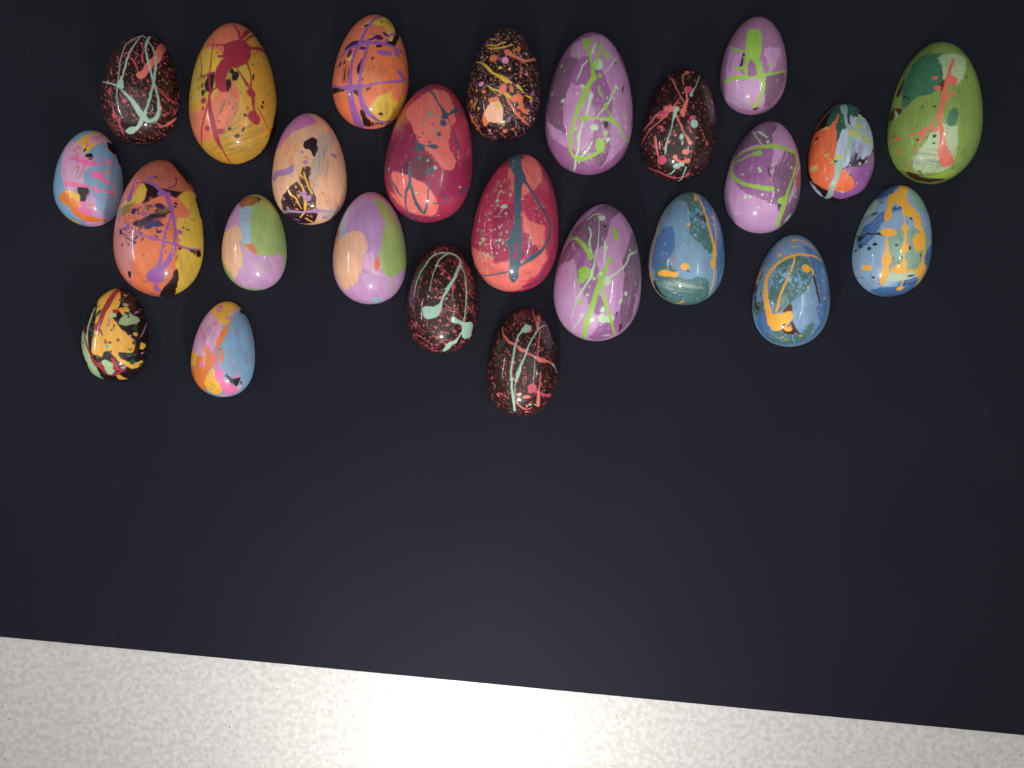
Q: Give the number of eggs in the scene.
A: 25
